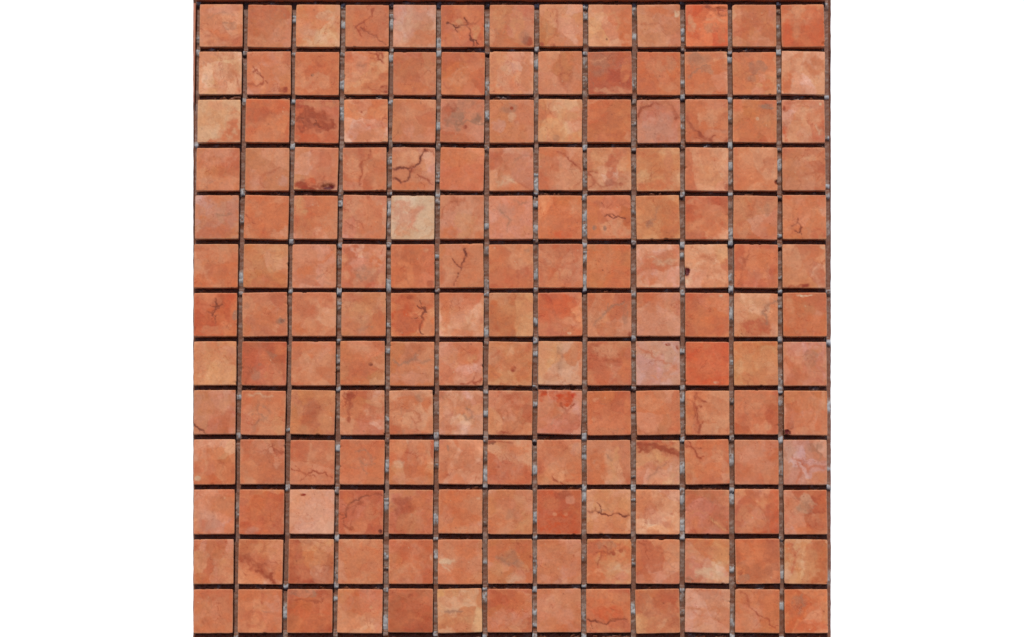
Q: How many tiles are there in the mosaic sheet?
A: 169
